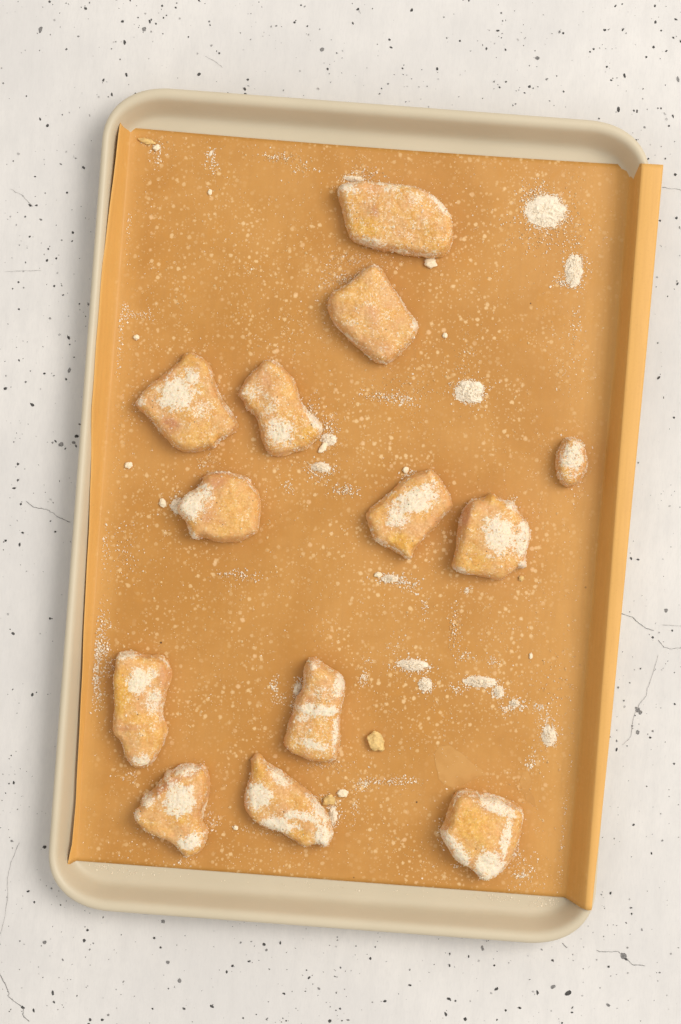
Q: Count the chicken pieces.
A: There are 13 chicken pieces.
